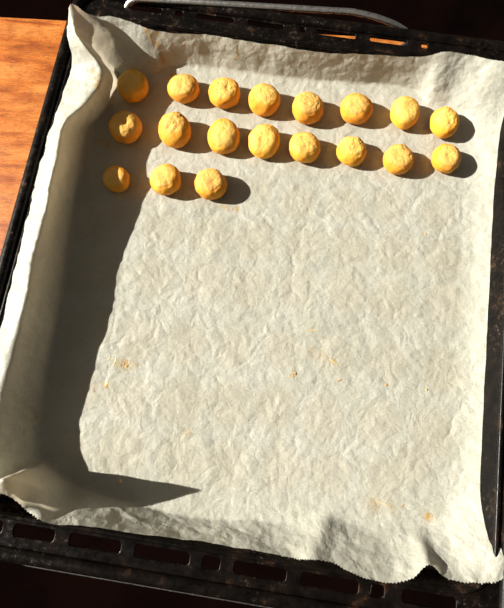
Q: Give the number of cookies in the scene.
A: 19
